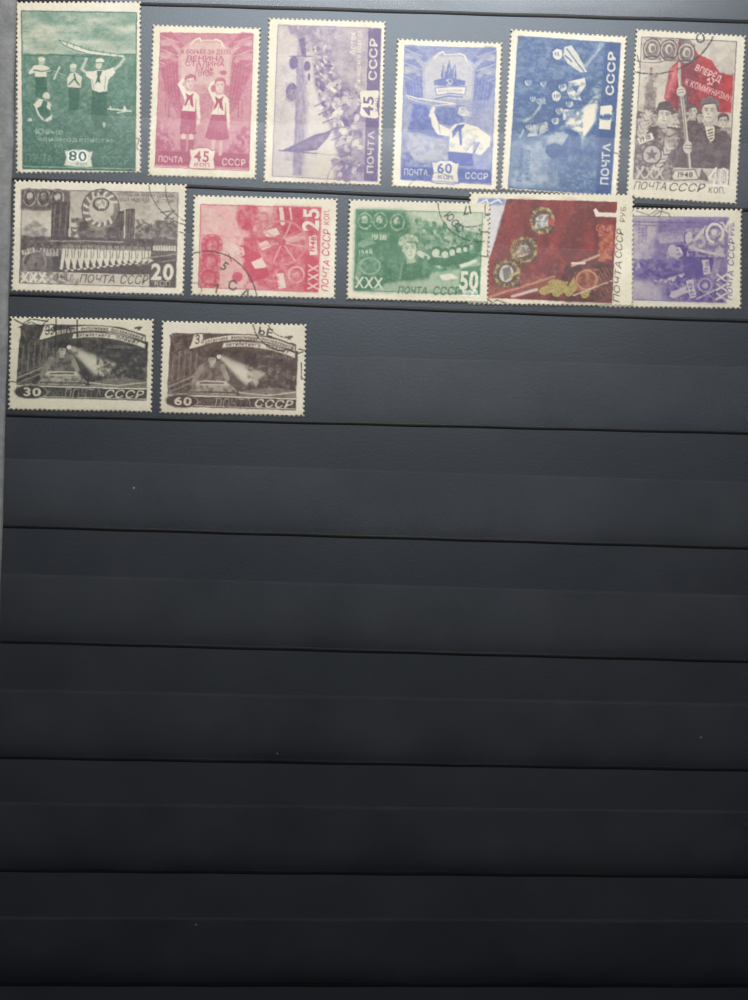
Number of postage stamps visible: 13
